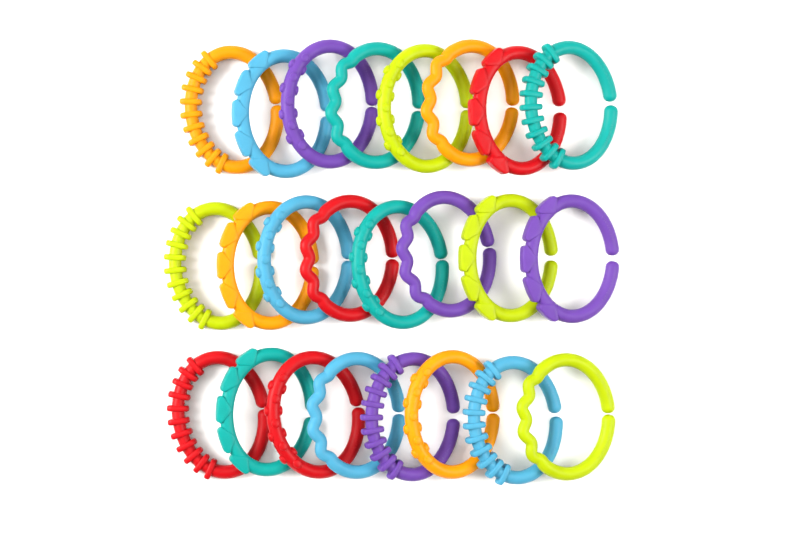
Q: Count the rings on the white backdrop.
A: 24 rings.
